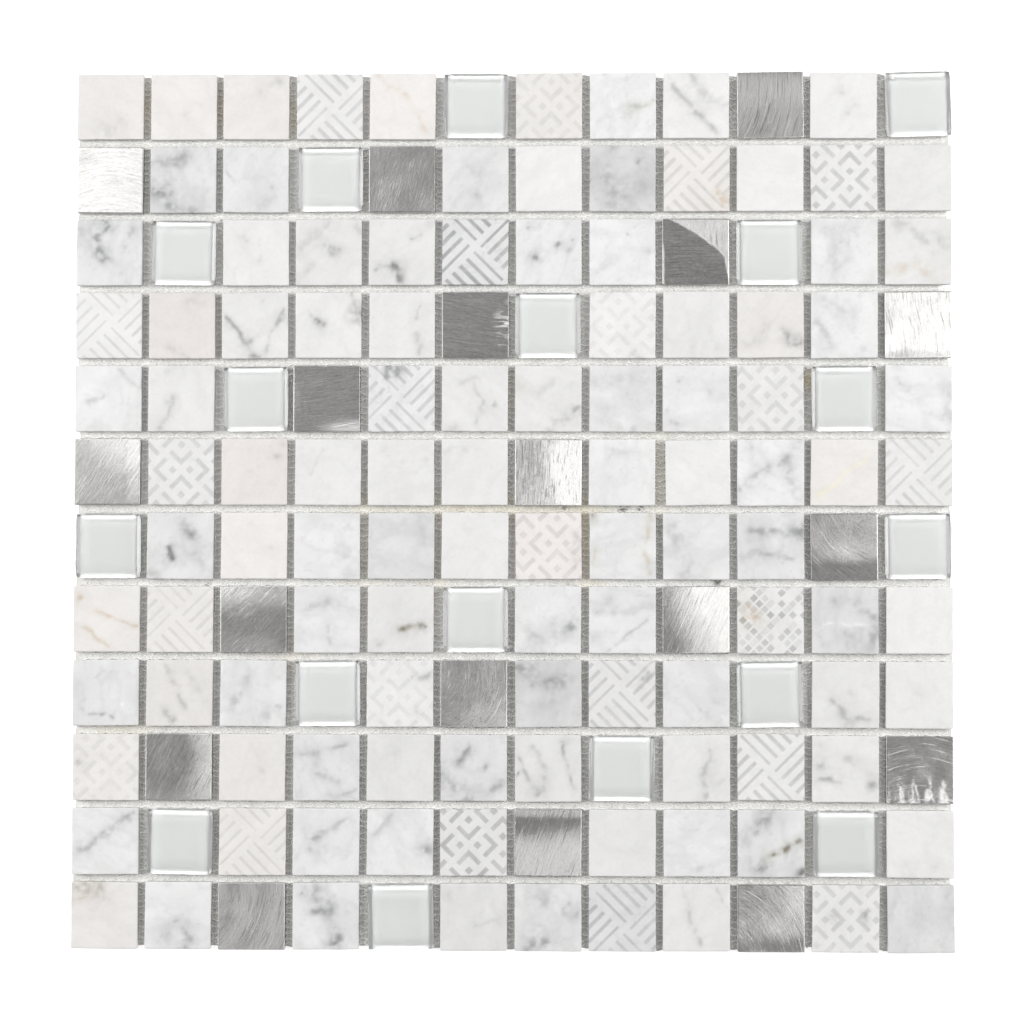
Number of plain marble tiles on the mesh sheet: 87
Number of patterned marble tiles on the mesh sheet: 22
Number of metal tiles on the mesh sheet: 18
